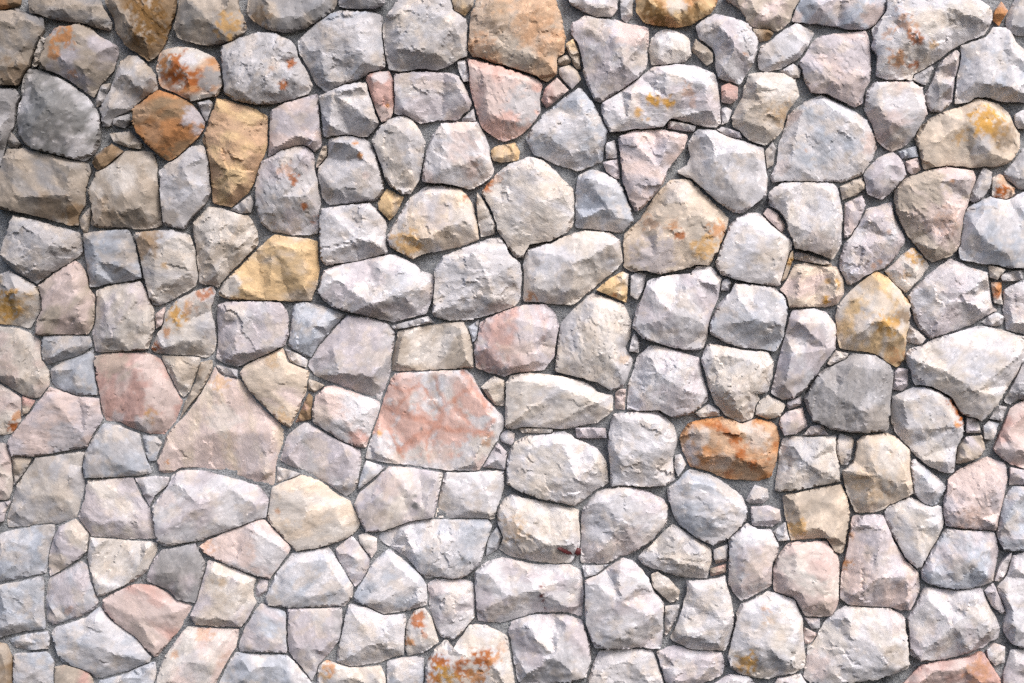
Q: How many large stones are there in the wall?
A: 174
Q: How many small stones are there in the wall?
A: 107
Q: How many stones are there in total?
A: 281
